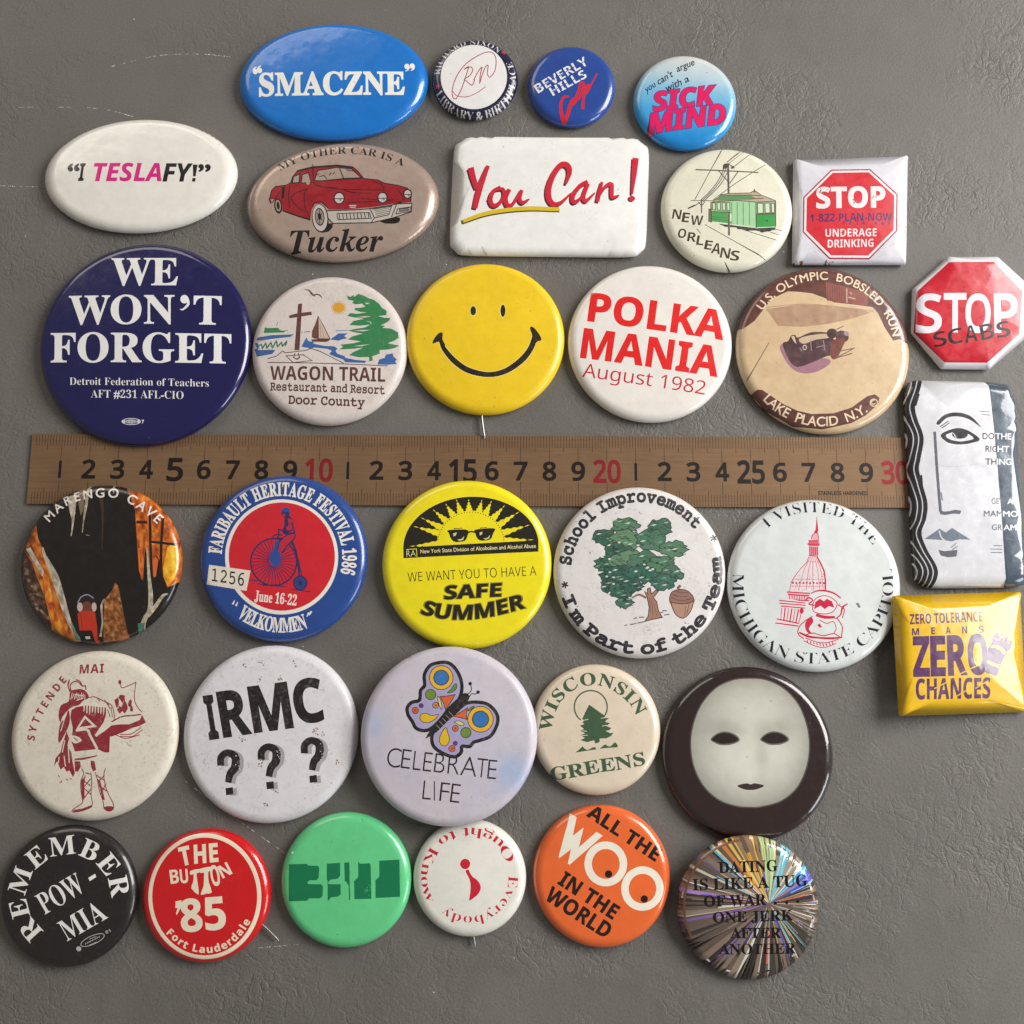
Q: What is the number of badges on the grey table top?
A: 33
